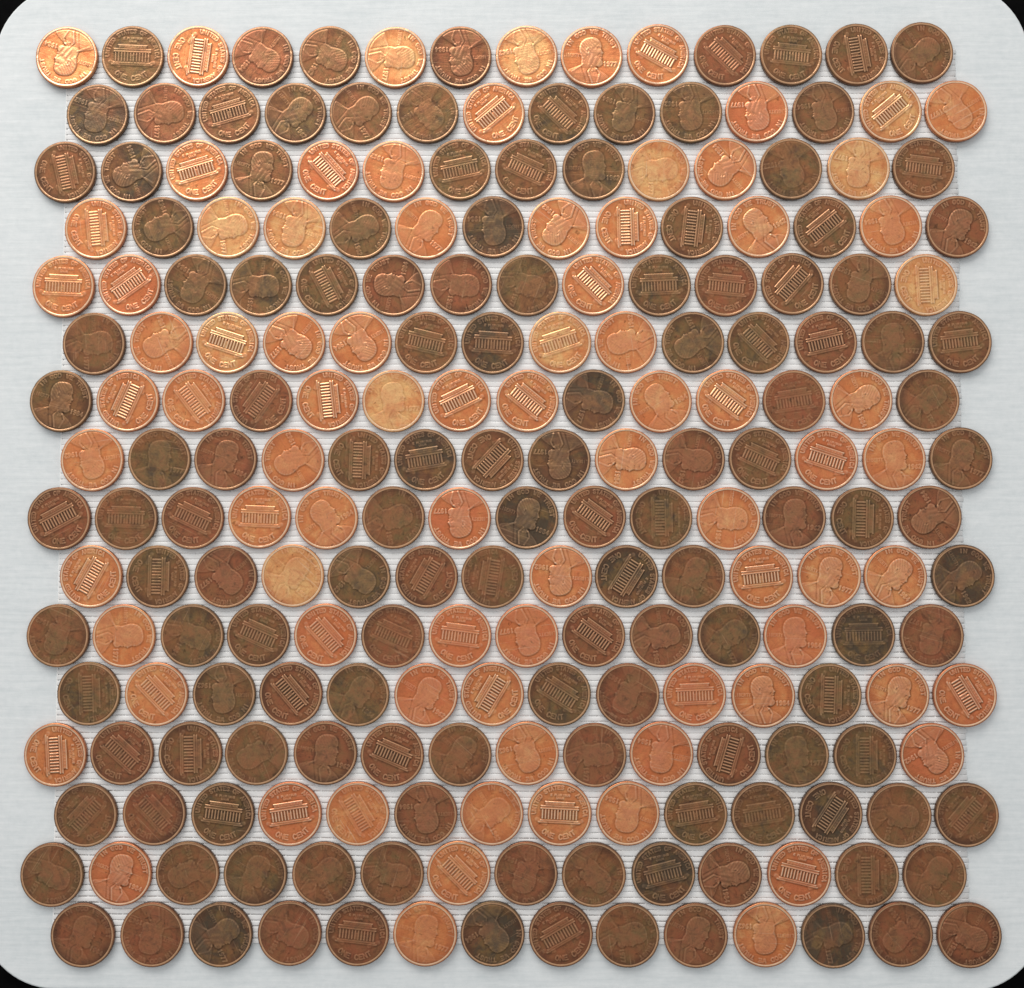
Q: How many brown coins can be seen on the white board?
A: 140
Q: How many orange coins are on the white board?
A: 84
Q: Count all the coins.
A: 224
